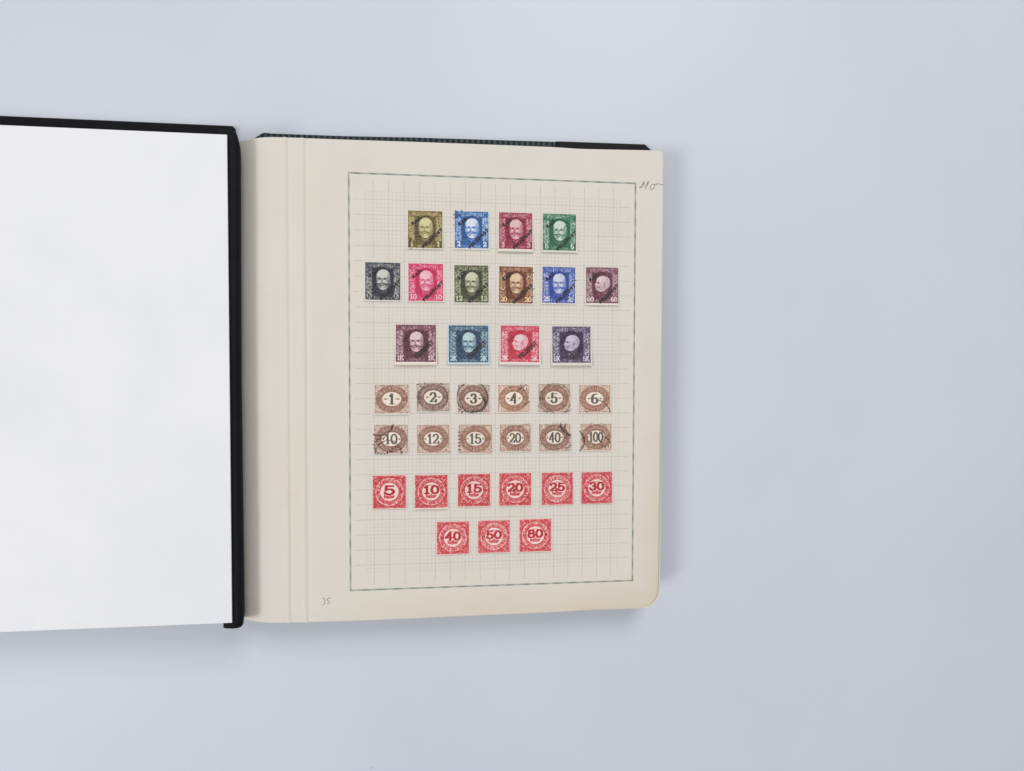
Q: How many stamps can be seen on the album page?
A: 35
